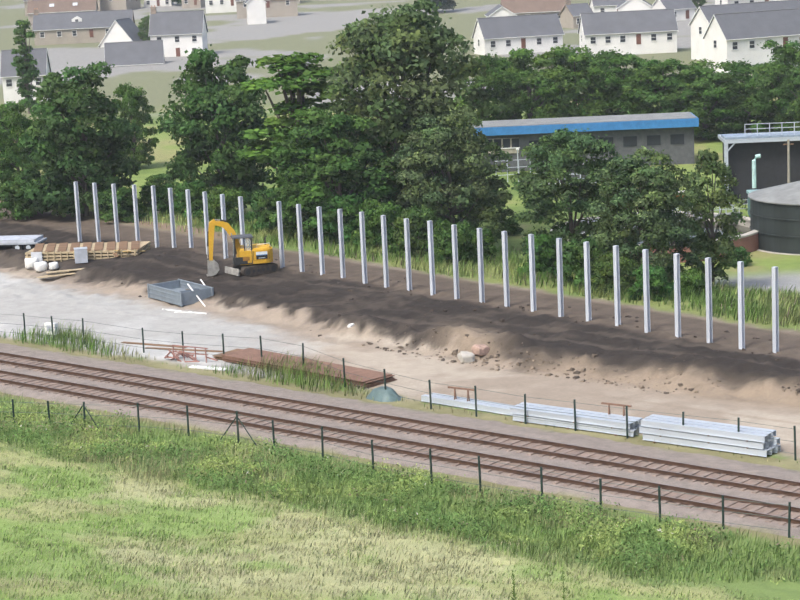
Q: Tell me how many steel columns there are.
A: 30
